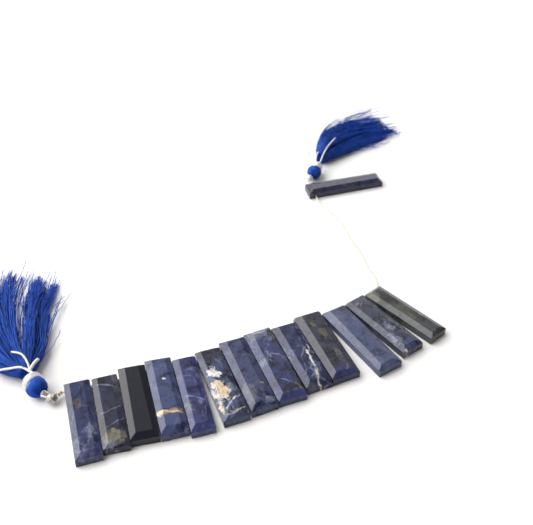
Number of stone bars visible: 14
